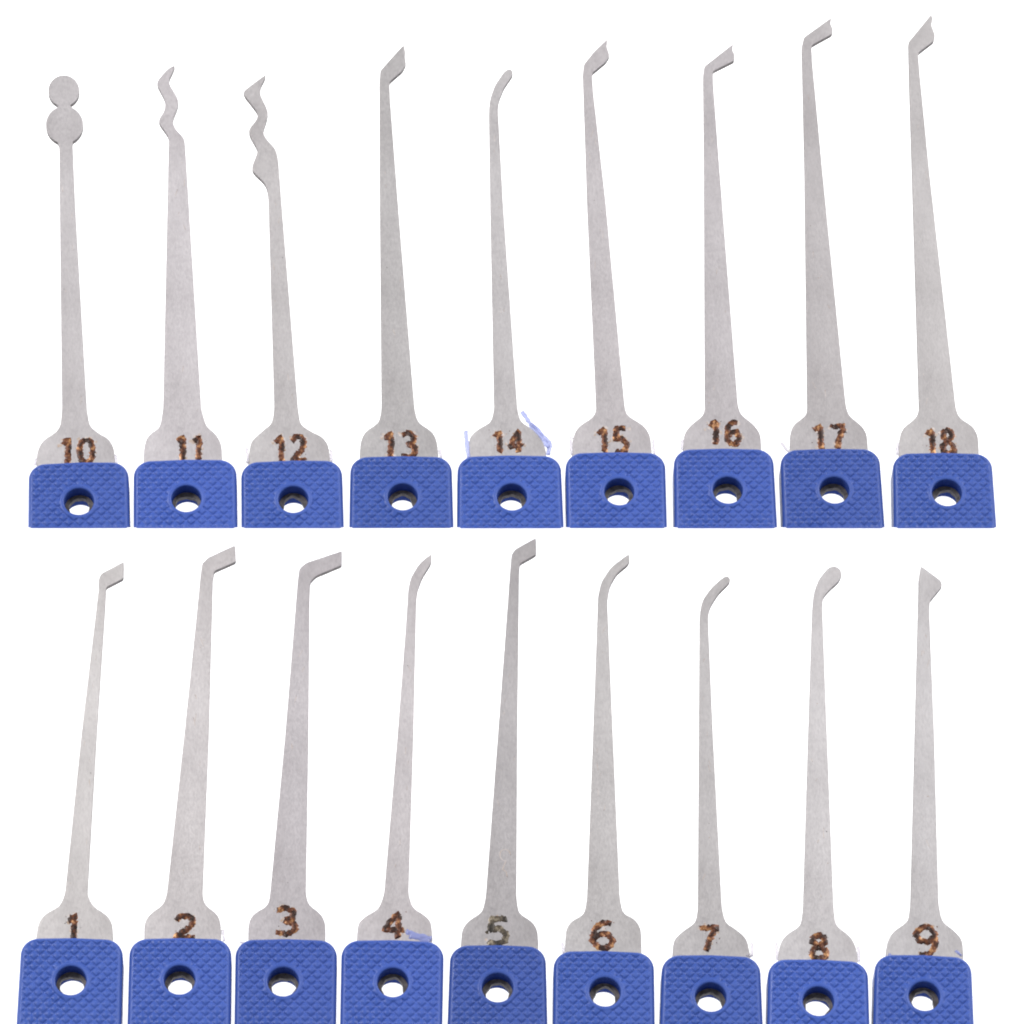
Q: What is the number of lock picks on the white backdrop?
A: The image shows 18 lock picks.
